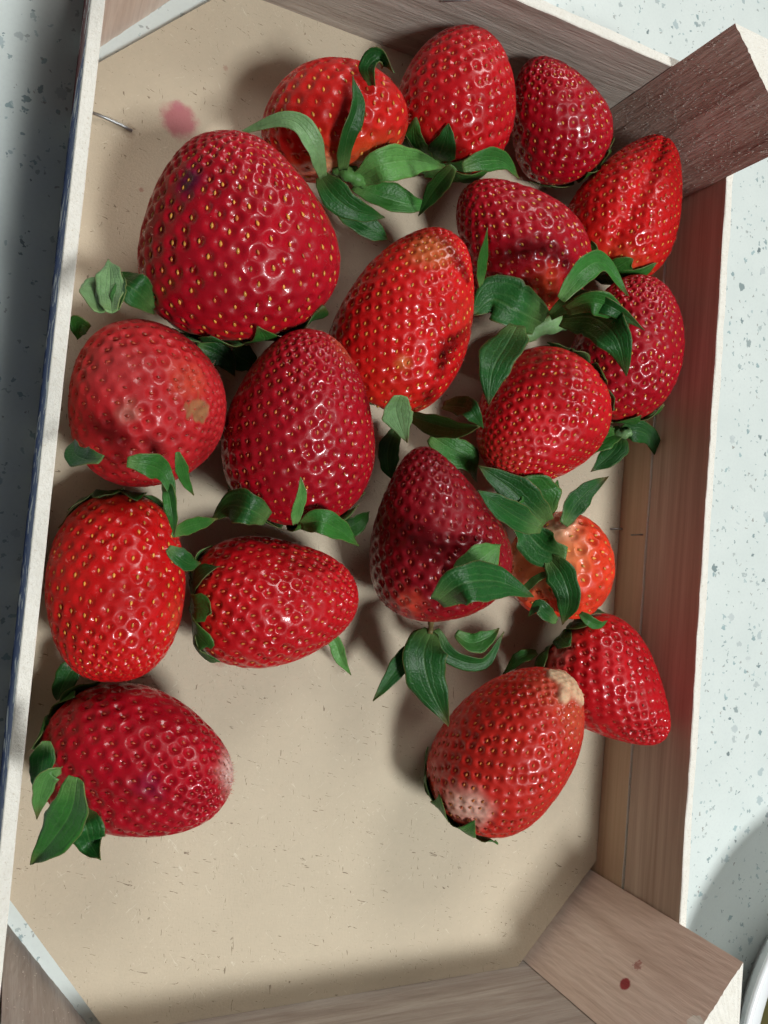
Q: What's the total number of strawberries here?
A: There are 18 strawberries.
